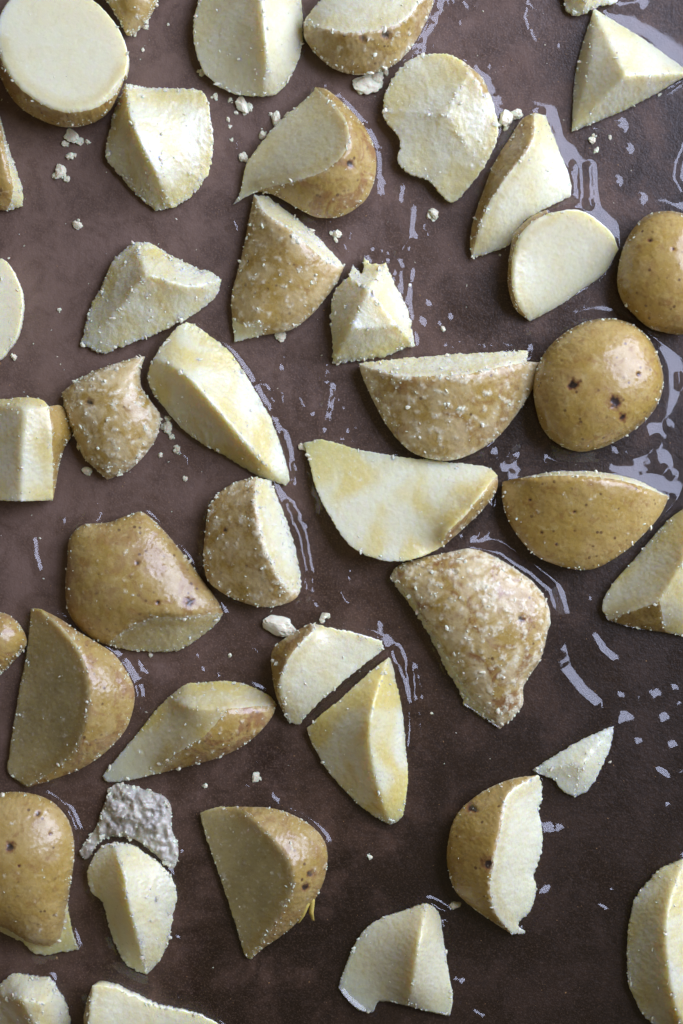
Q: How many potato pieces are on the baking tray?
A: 42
